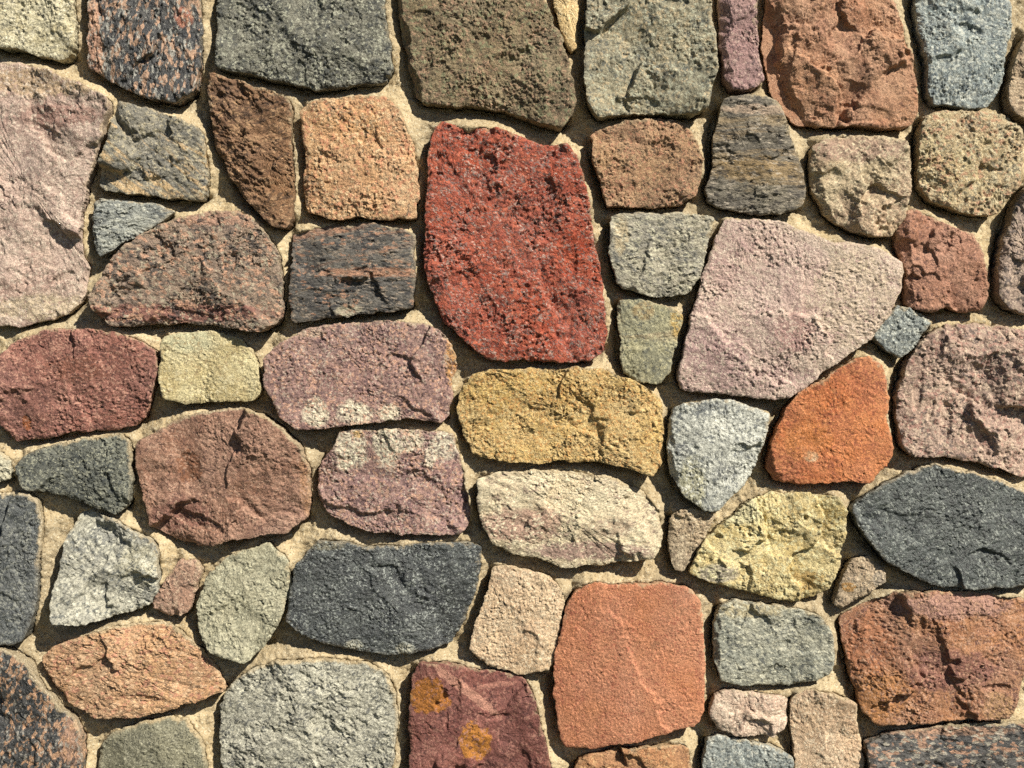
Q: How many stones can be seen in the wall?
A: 63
